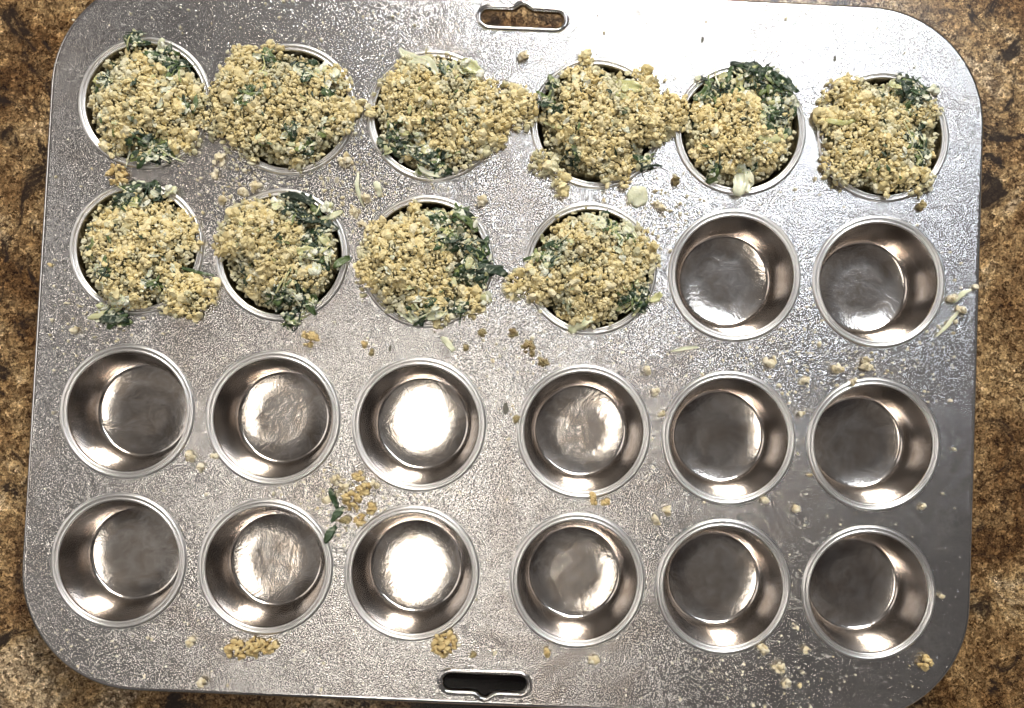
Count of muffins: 10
